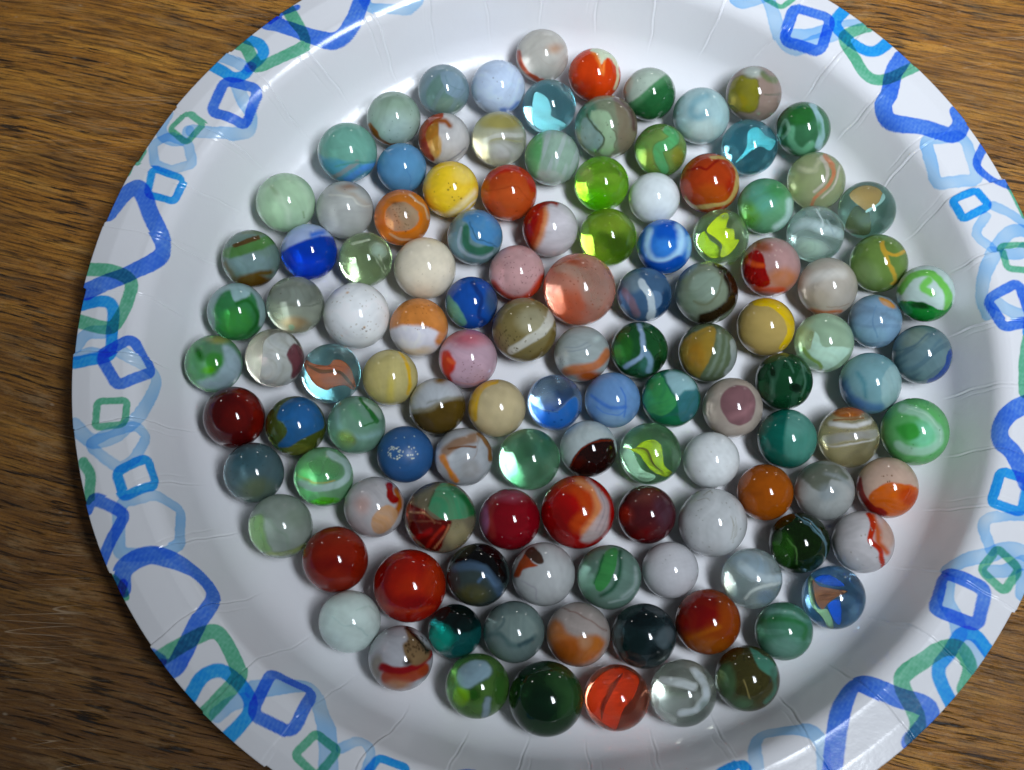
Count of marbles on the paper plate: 120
